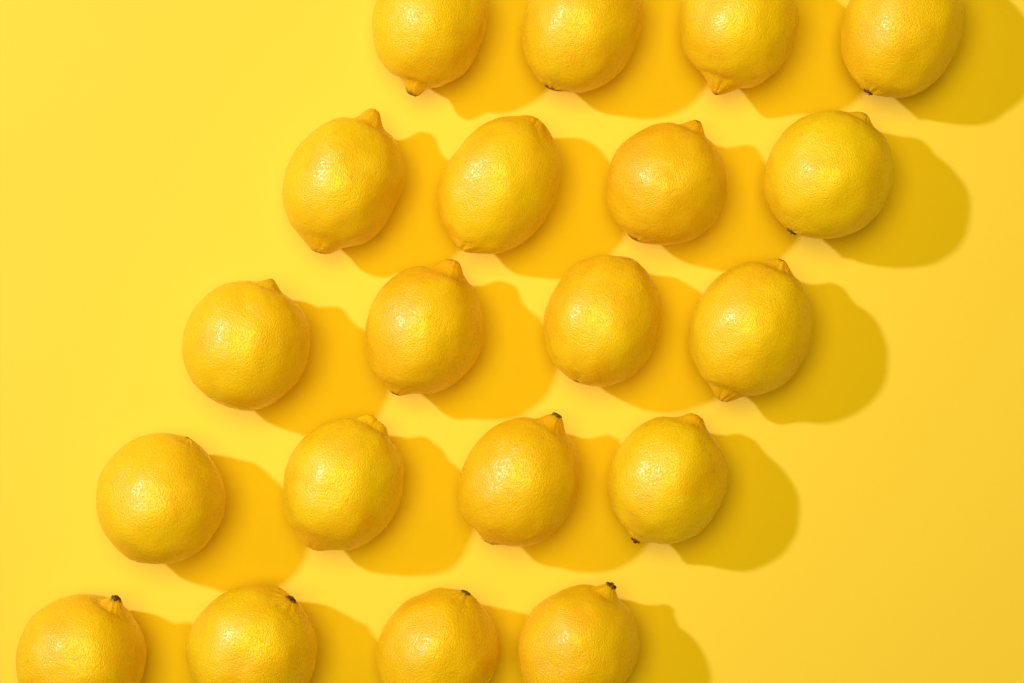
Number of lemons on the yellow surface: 20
